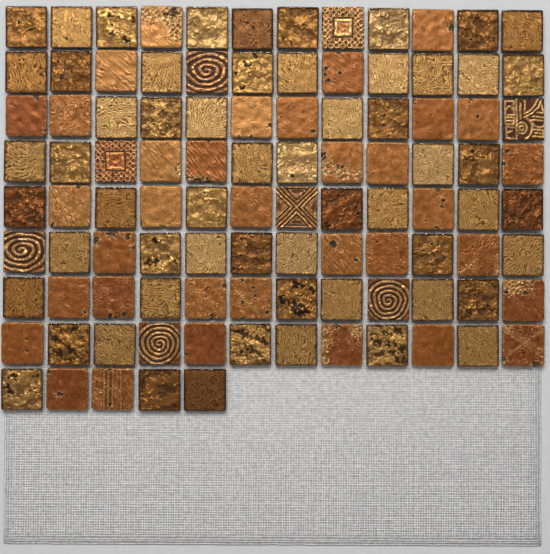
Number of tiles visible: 101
